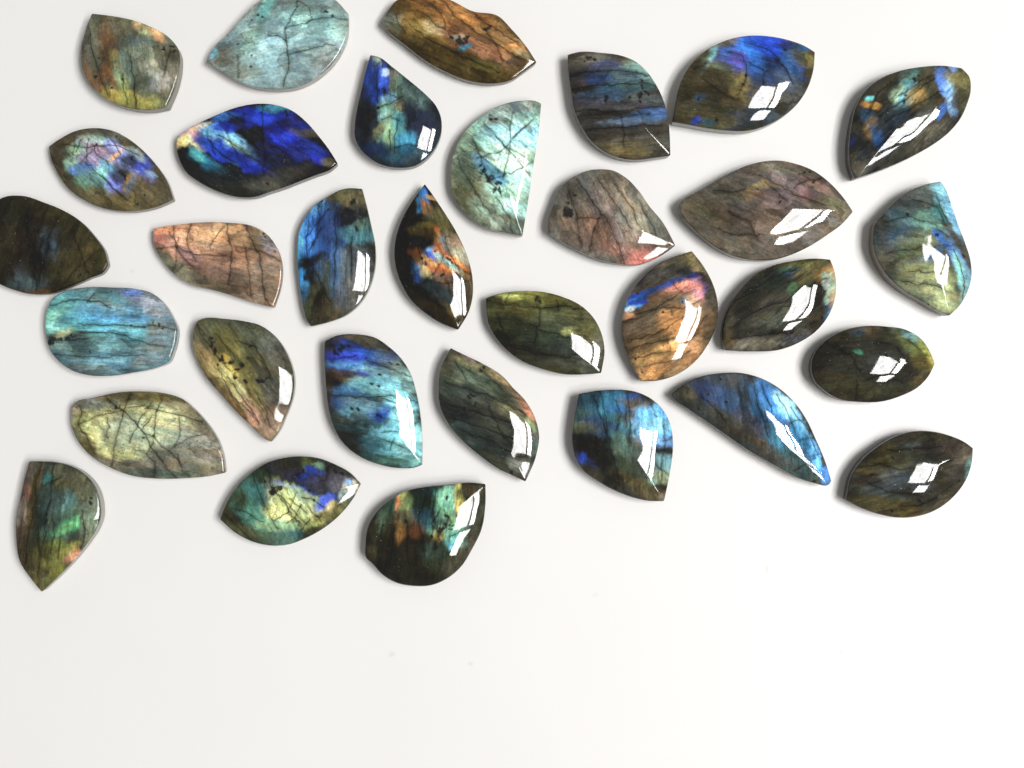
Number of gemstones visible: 32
